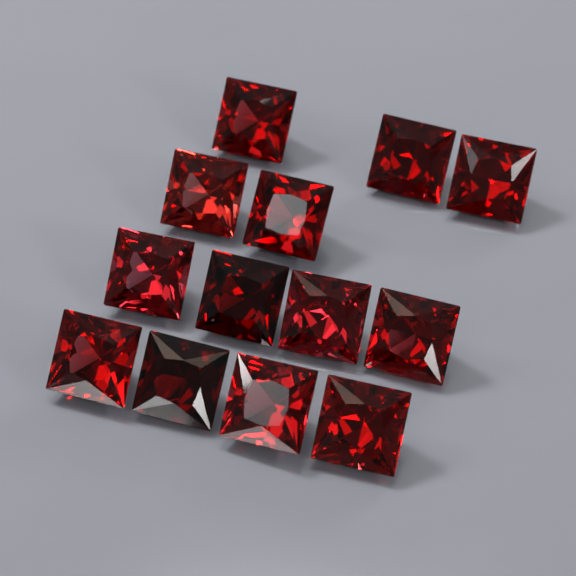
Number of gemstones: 13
